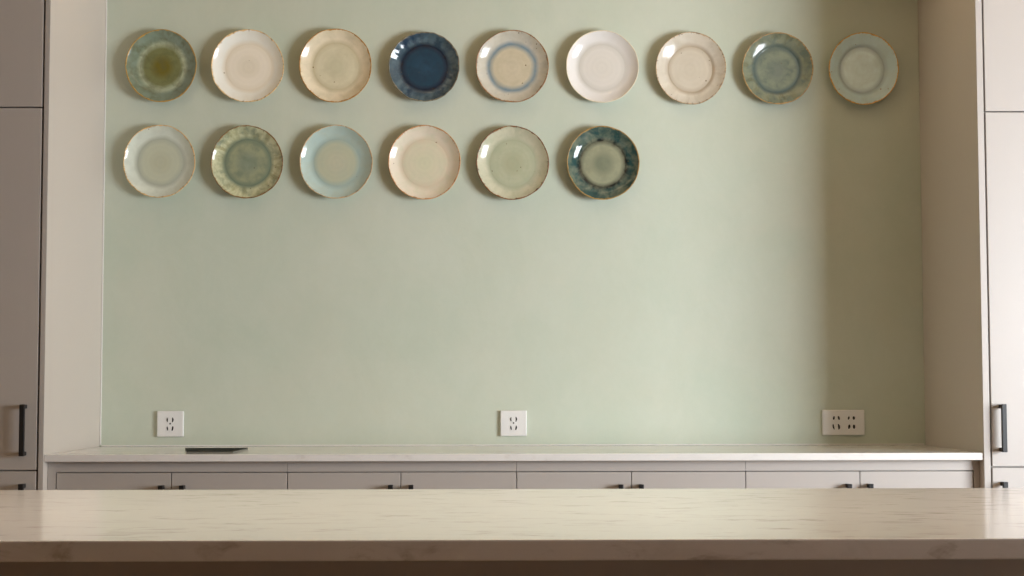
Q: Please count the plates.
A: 15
